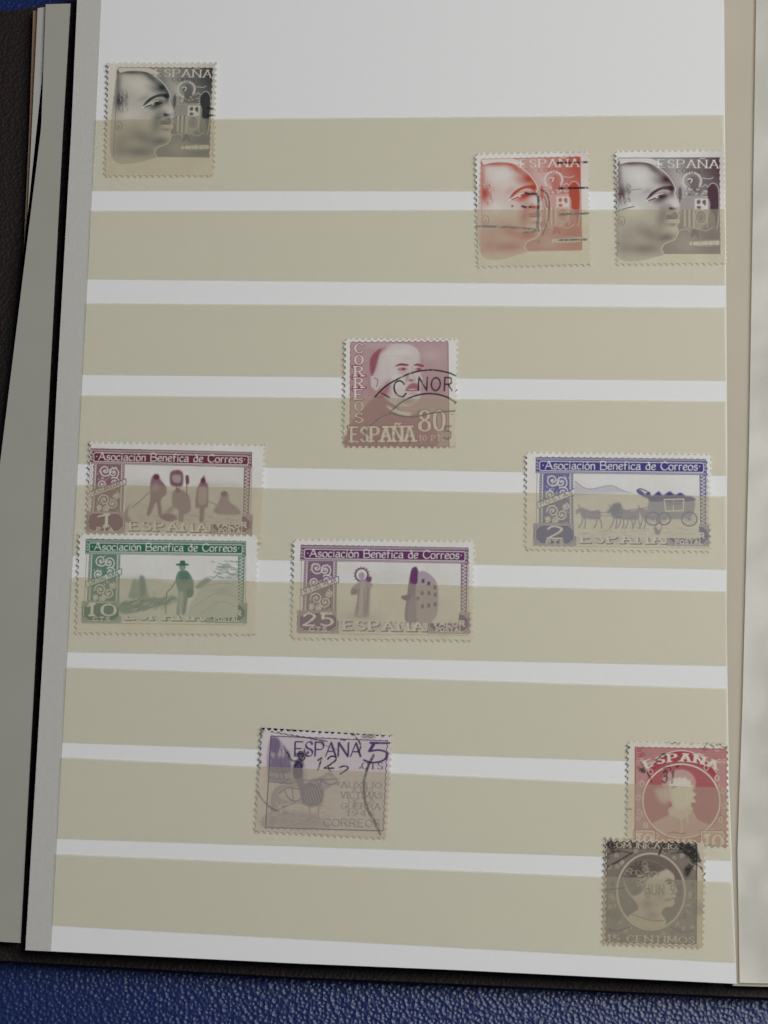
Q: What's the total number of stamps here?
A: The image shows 11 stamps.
